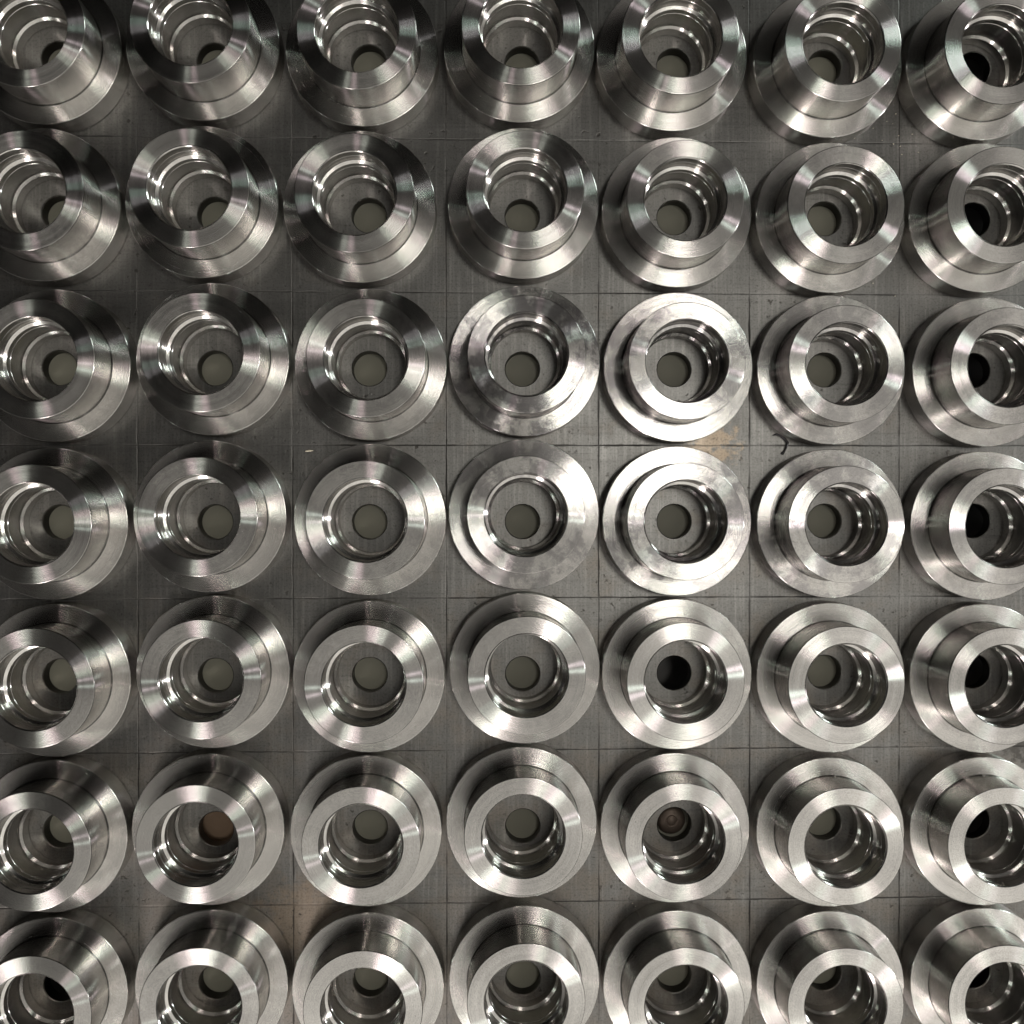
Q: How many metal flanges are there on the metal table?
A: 49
